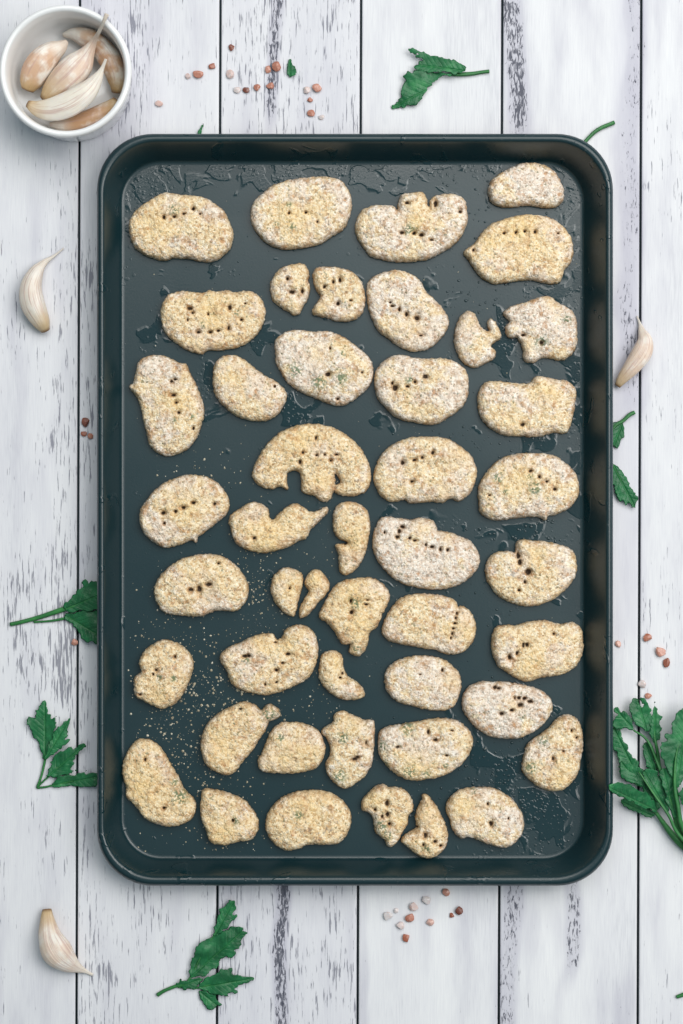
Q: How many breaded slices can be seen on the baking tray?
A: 46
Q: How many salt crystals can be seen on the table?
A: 38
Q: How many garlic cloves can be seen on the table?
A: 8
